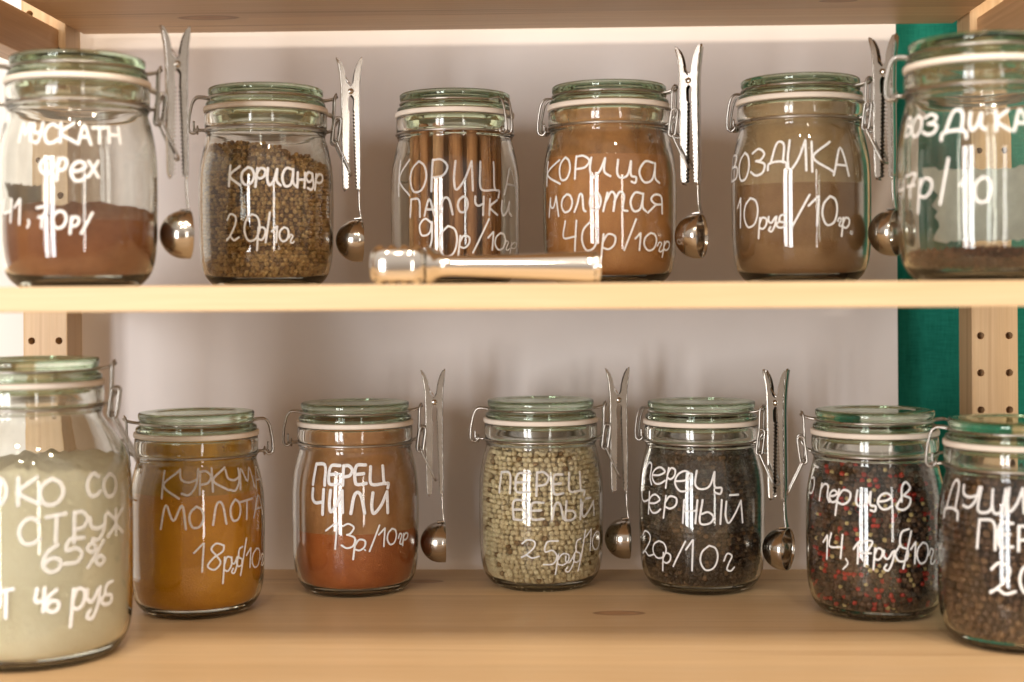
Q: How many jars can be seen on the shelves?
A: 13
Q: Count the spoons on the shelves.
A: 7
